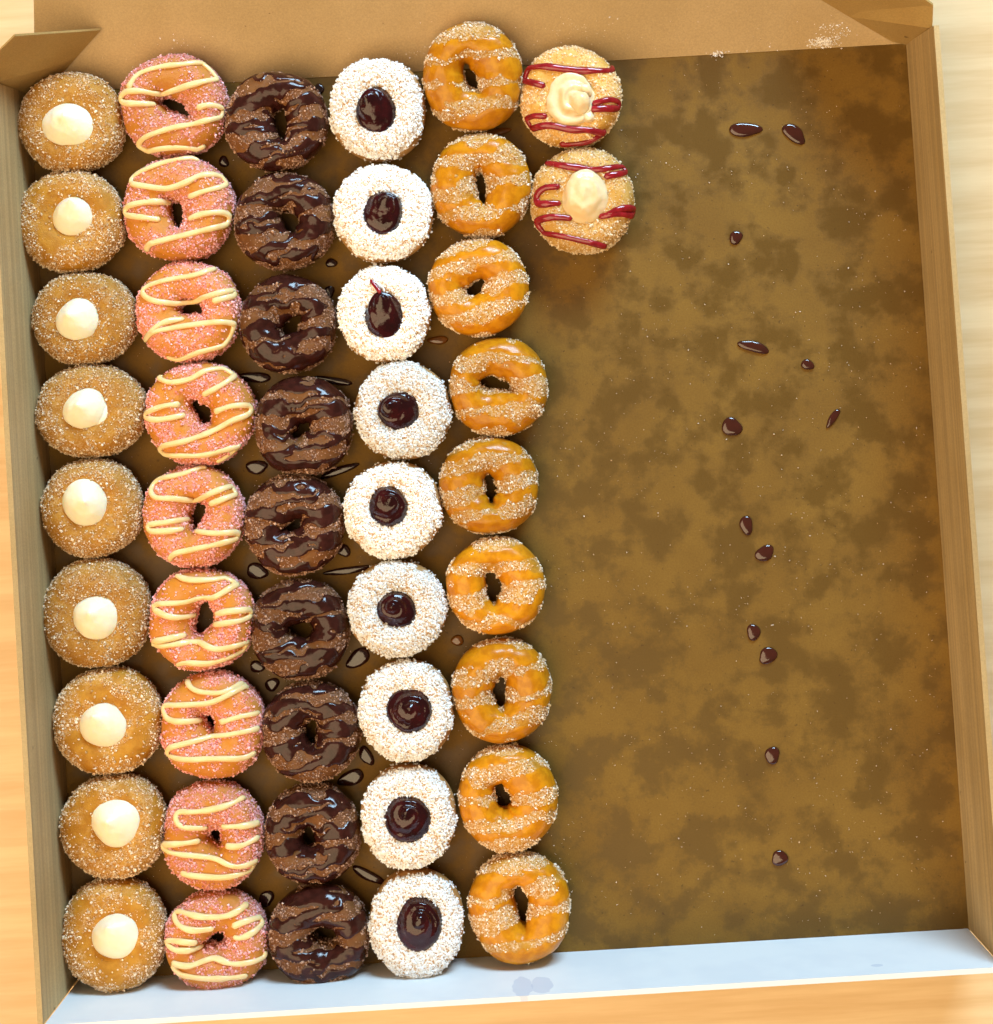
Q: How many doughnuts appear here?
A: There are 47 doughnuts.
